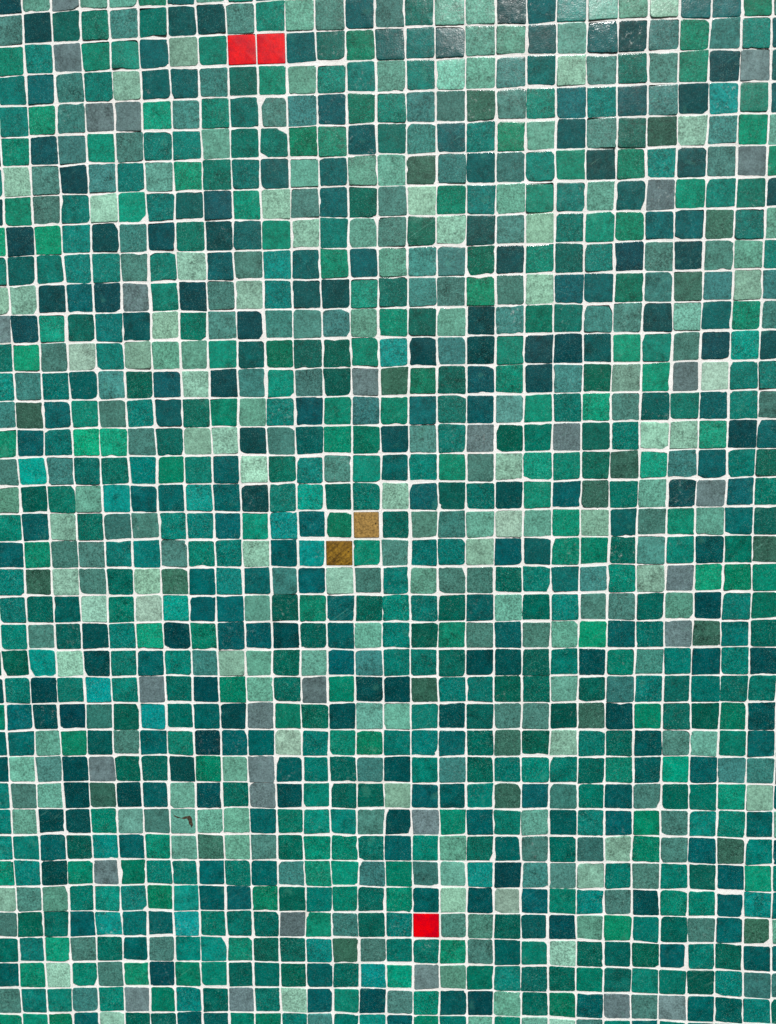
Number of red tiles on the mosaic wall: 3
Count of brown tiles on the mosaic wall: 2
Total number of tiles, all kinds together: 5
